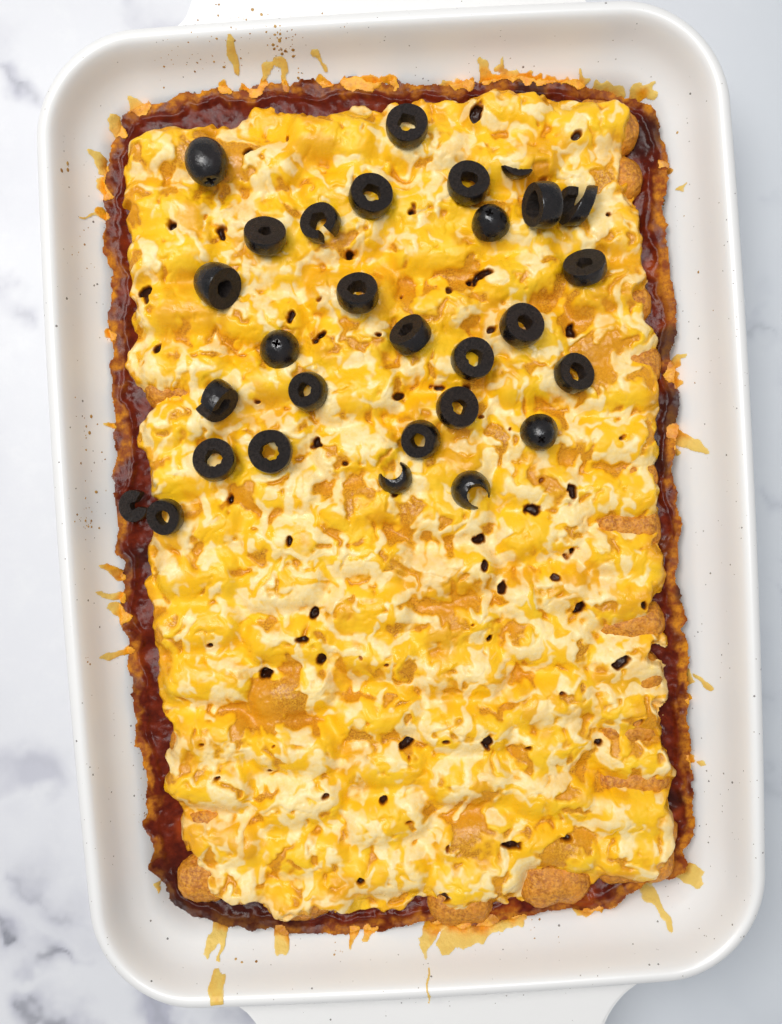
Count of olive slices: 29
